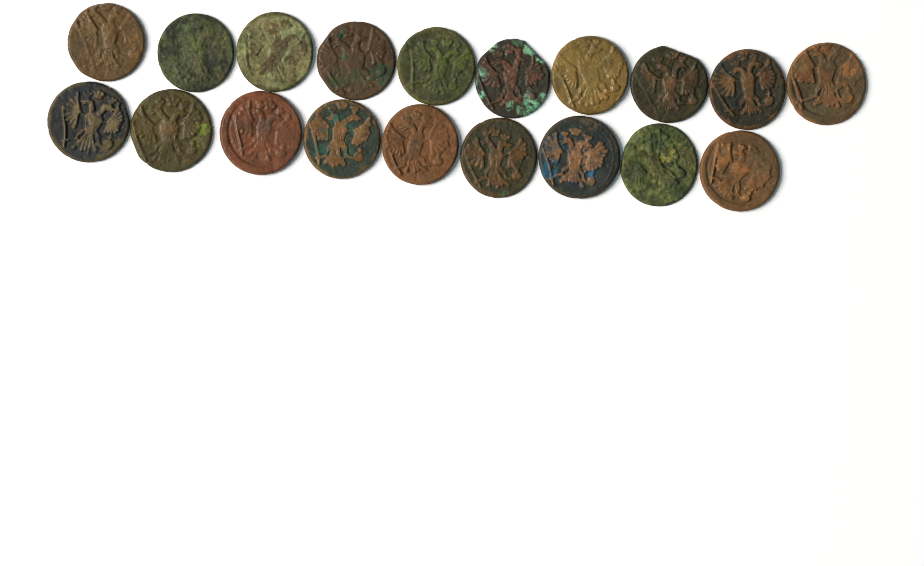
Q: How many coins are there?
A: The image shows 19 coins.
